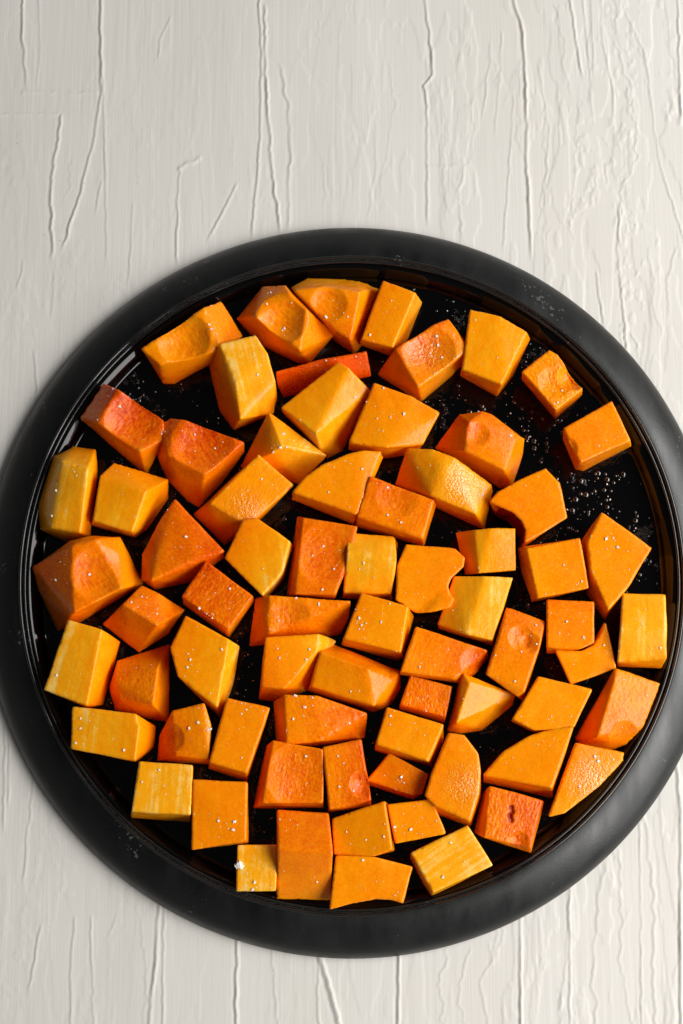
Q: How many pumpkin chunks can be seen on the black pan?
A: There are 71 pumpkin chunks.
